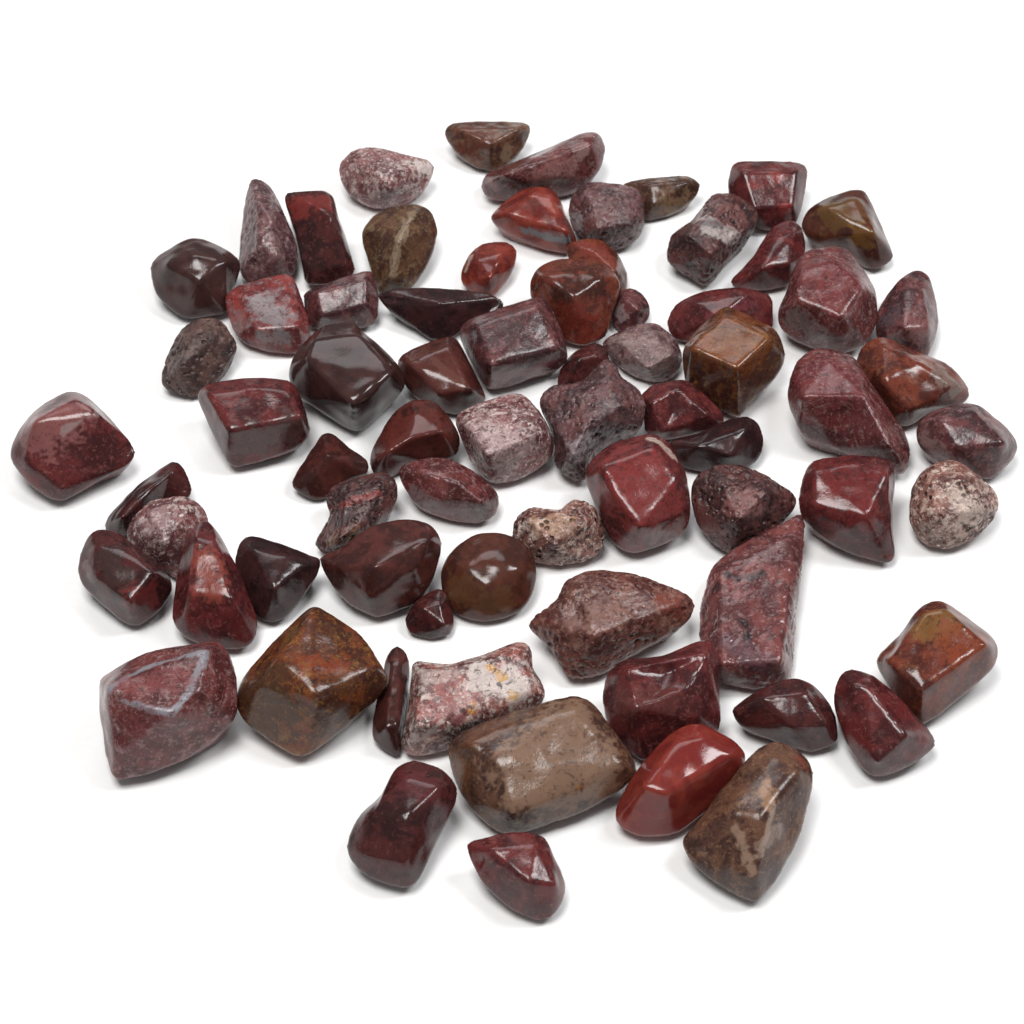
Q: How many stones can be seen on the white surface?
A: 72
